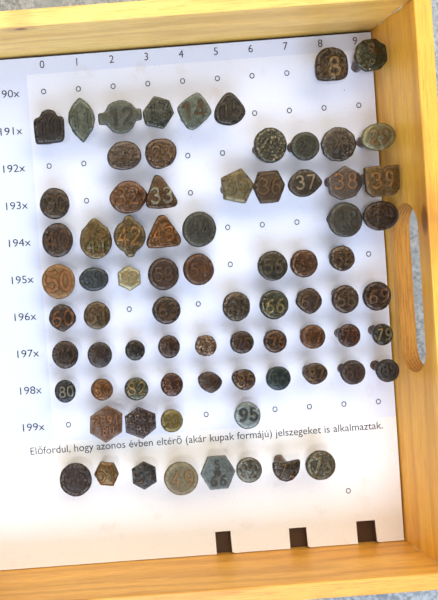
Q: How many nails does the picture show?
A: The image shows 77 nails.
